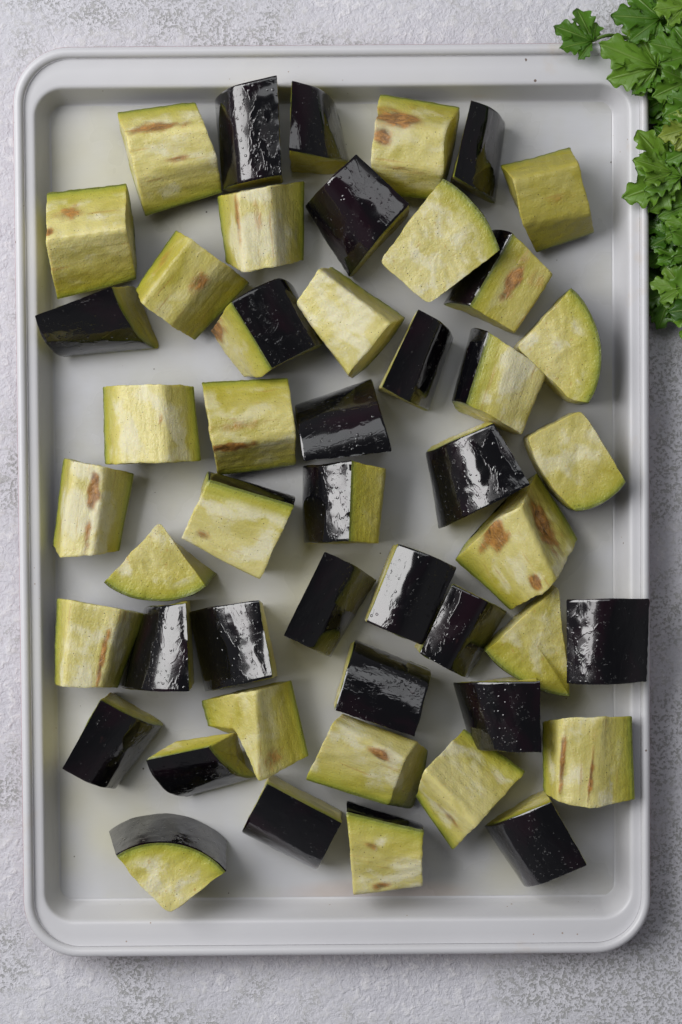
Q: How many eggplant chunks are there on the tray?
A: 48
